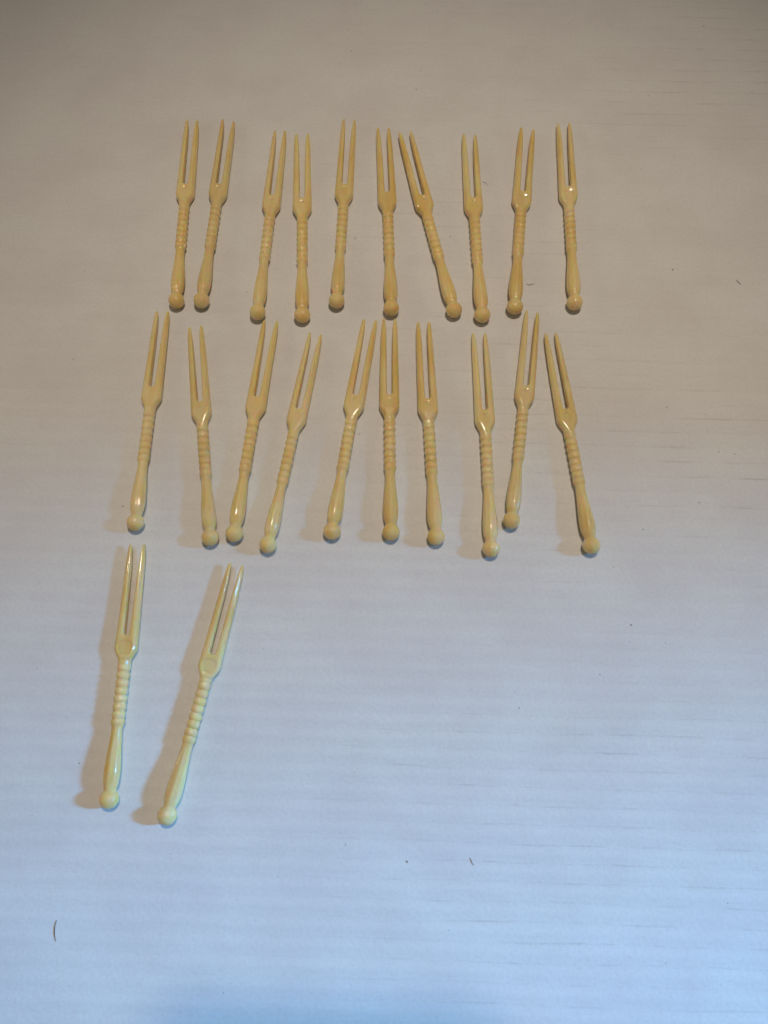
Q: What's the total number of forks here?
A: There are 22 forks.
